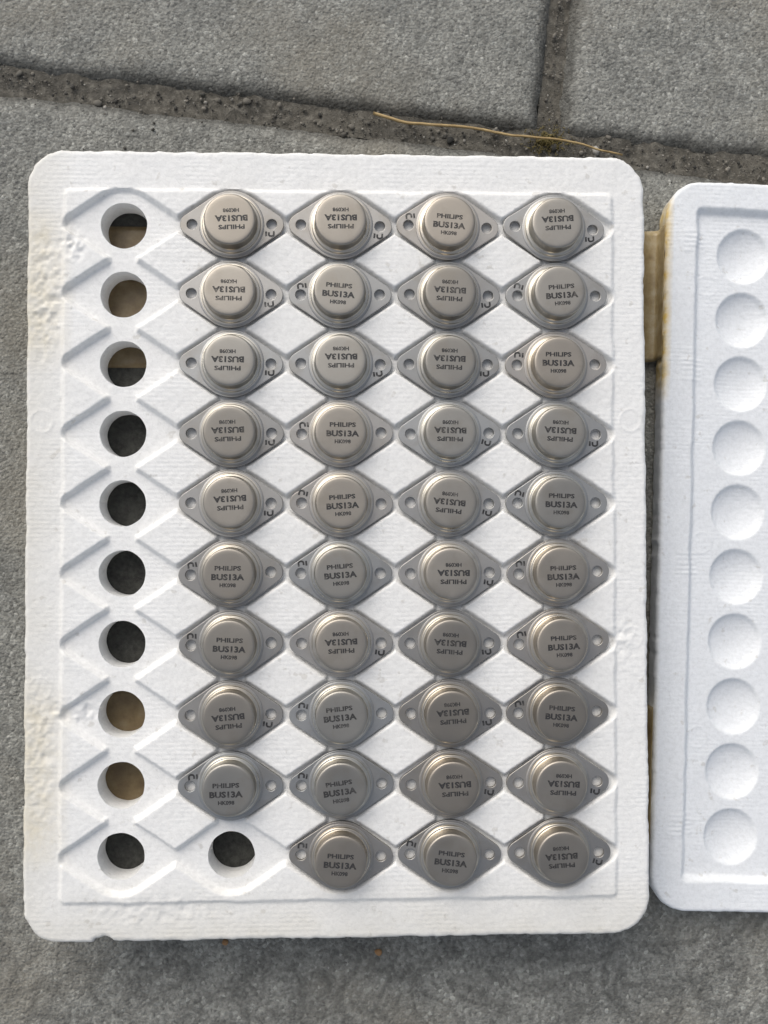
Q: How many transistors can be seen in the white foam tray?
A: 39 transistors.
